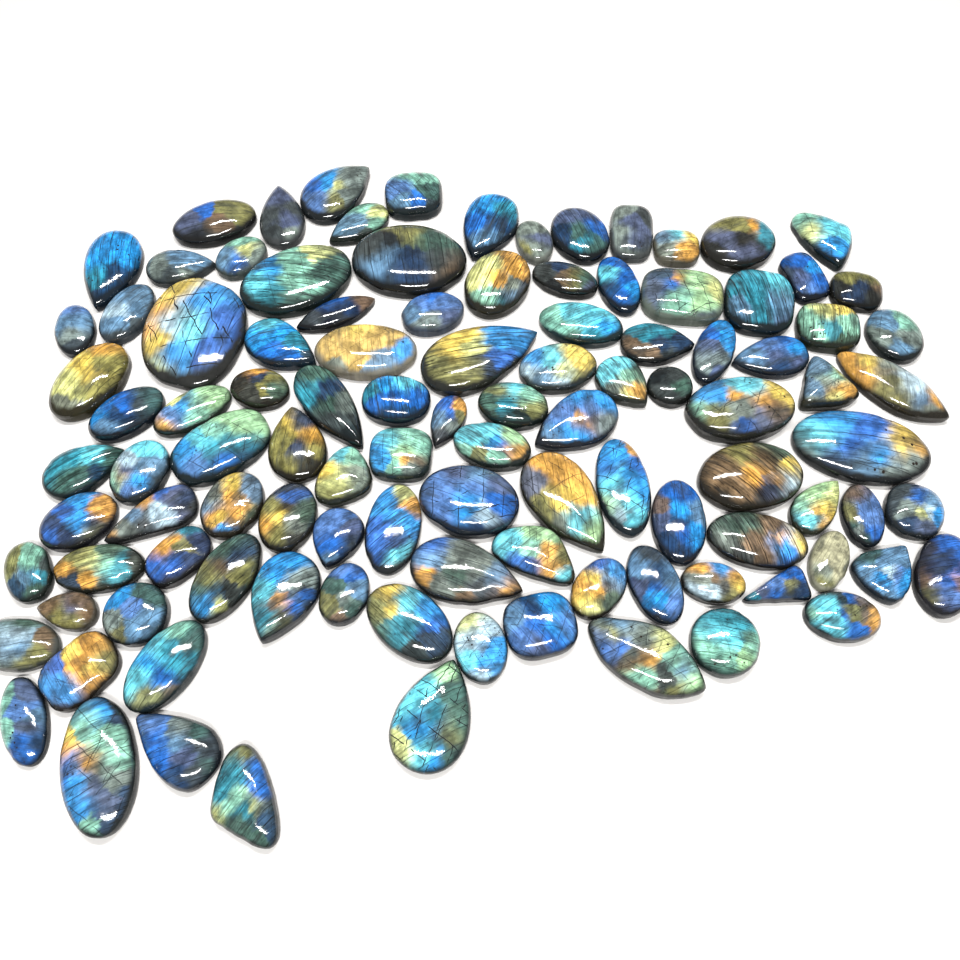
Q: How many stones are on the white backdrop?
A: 107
